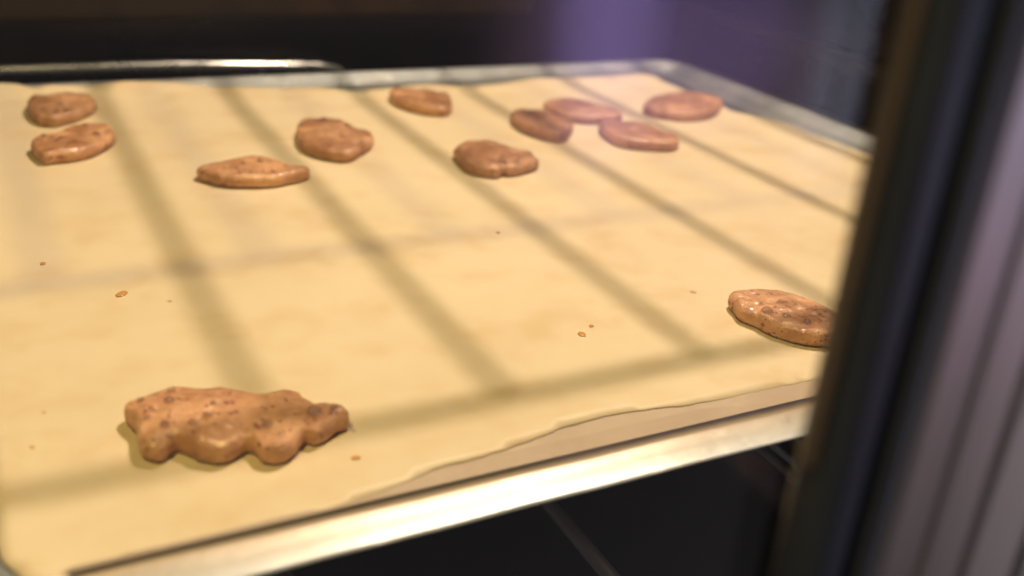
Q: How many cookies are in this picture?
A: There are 12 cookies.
